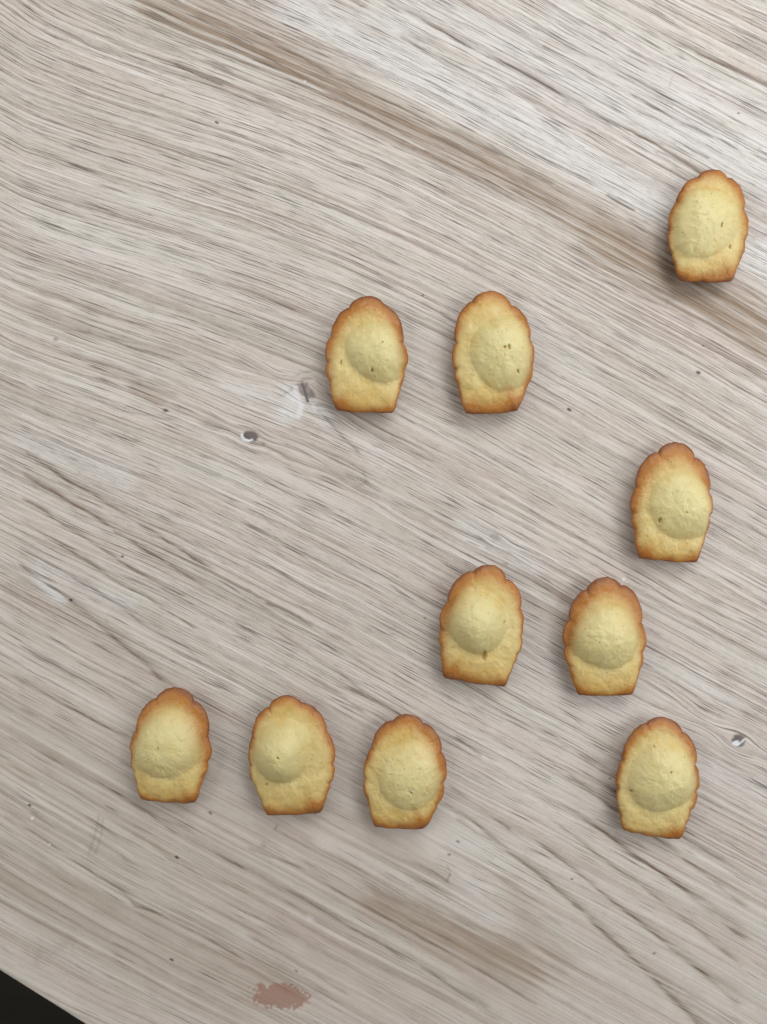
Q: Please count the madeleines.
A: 10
